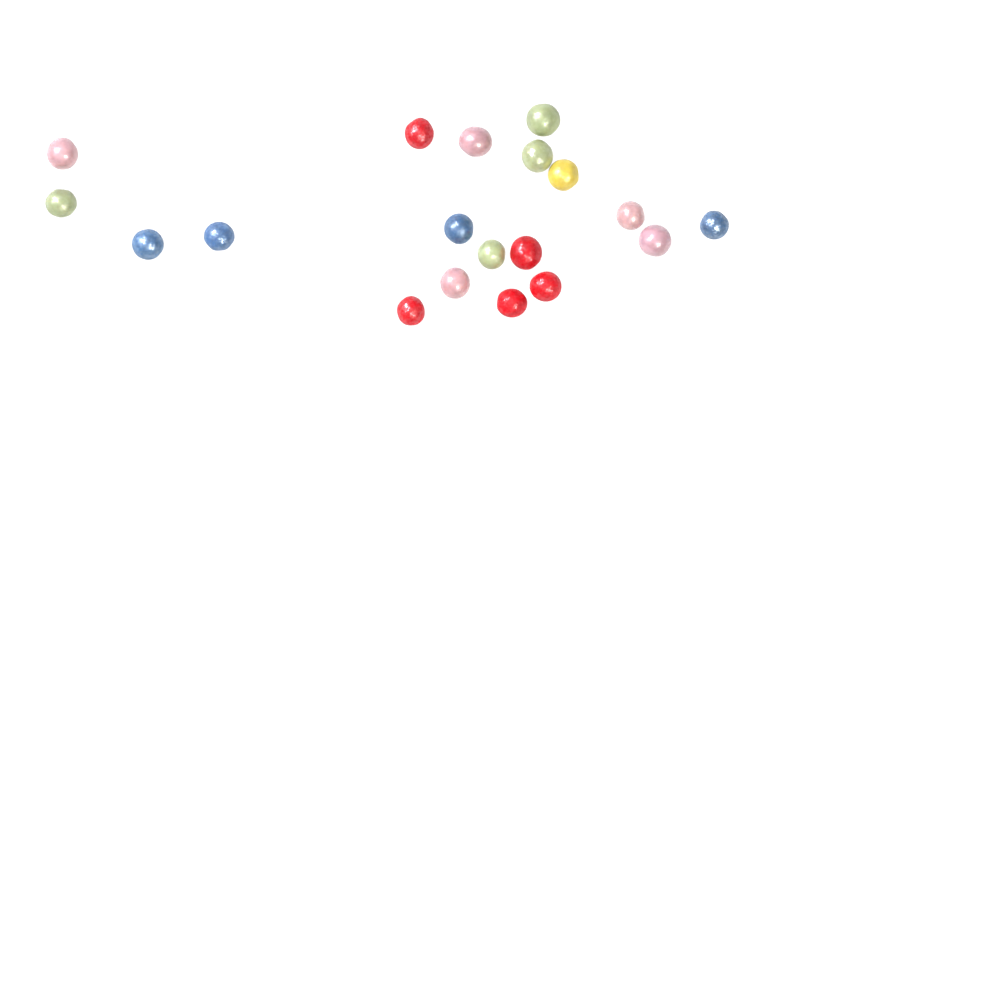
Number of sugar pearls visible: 19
